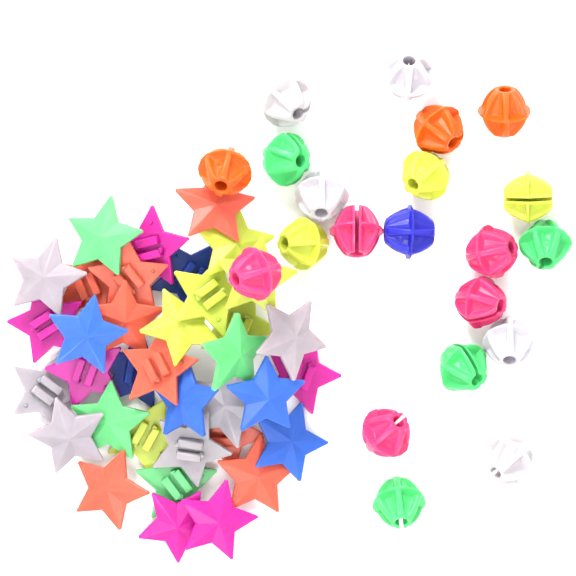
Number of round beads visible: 21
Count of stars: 36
